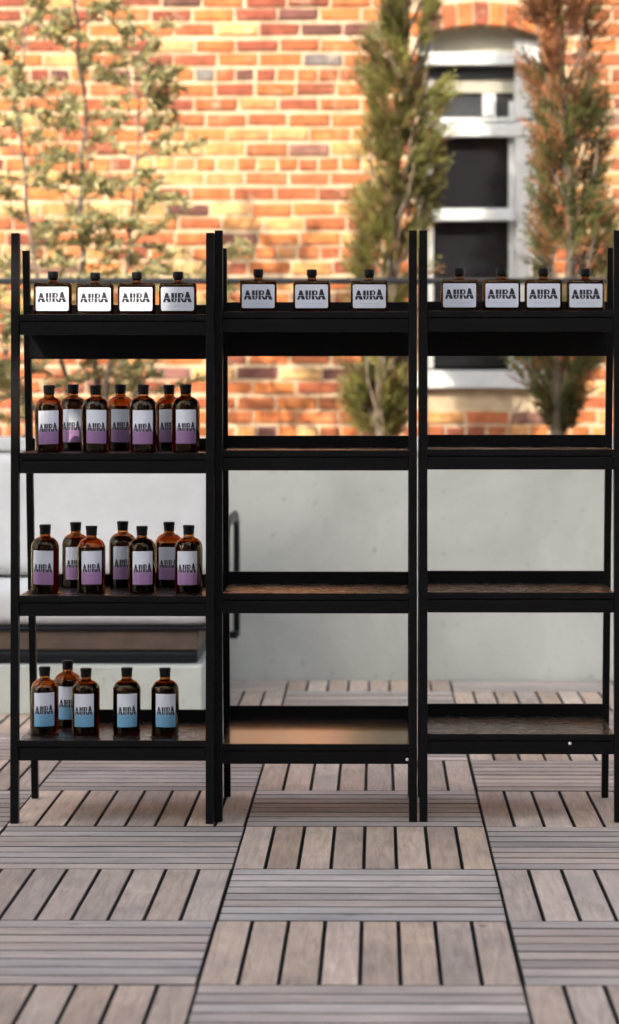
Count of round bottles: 19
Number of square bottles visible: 11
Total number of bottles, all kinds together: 30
